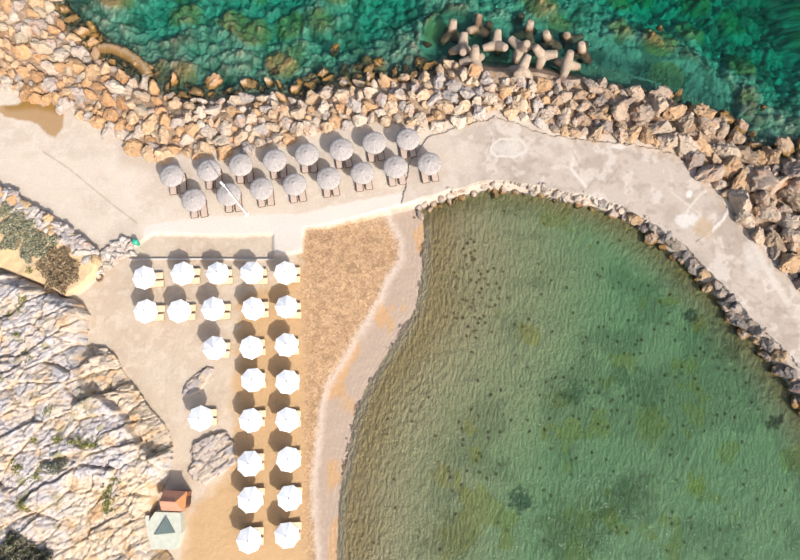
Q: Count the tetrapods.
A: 15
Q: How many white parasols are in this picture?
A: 24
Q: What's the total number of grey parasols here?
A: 16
